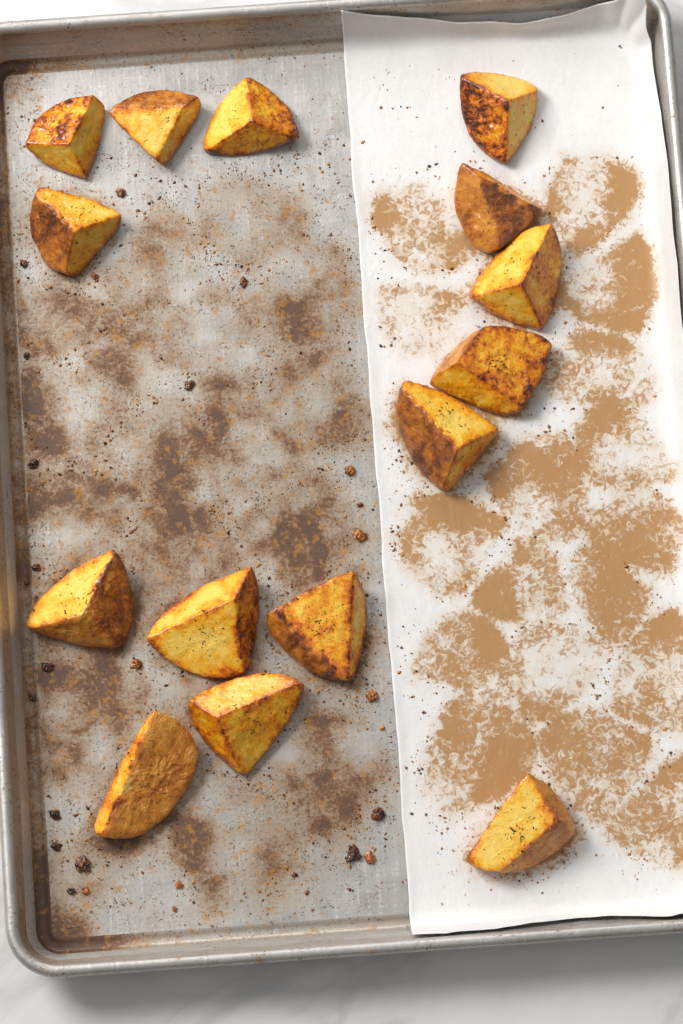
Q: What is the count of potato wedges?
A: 15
